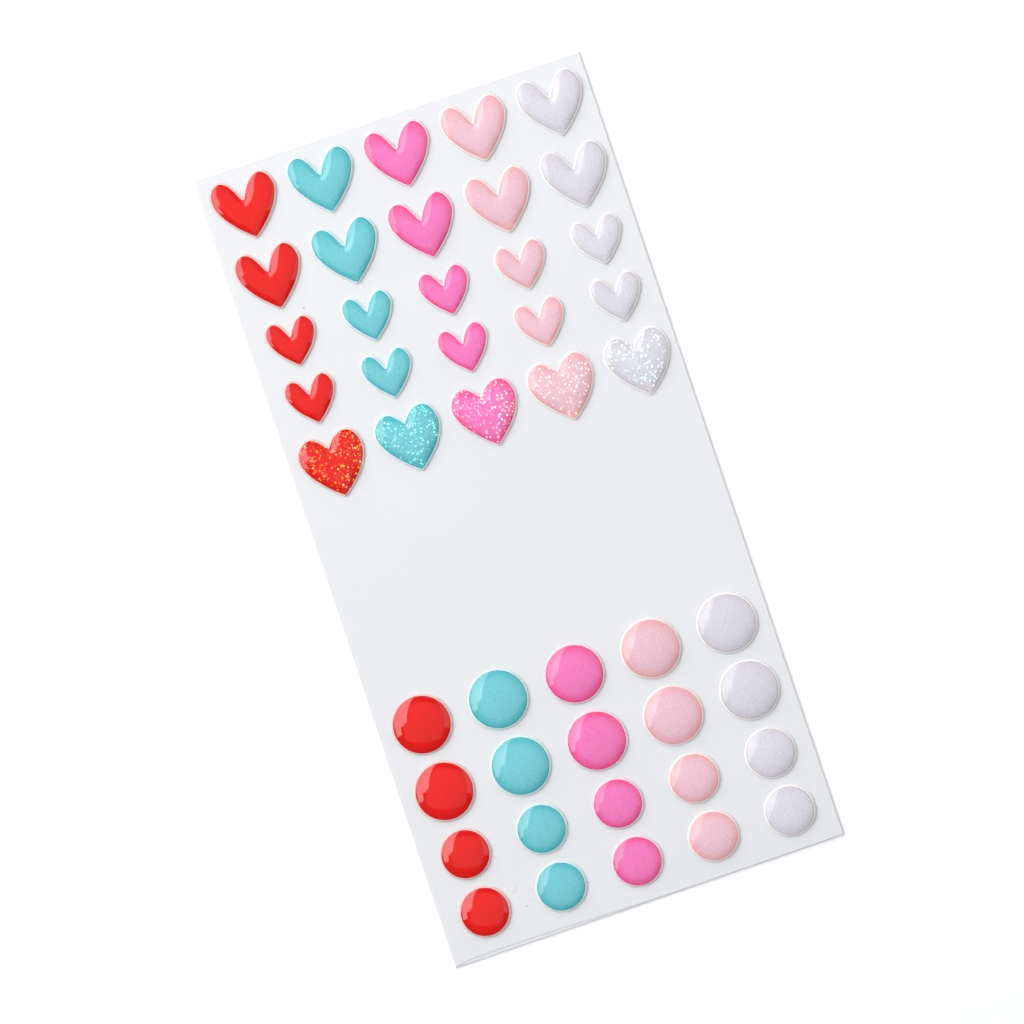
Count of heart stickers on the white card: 25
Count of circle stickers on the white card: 20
